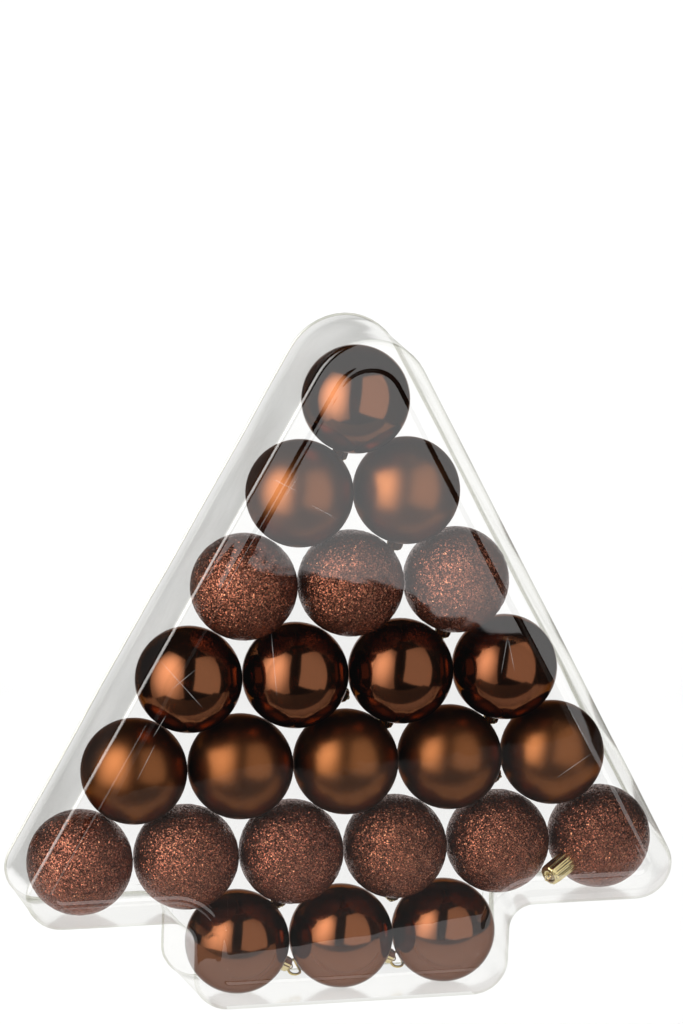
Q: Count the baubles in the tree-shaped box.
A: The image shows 24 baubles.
